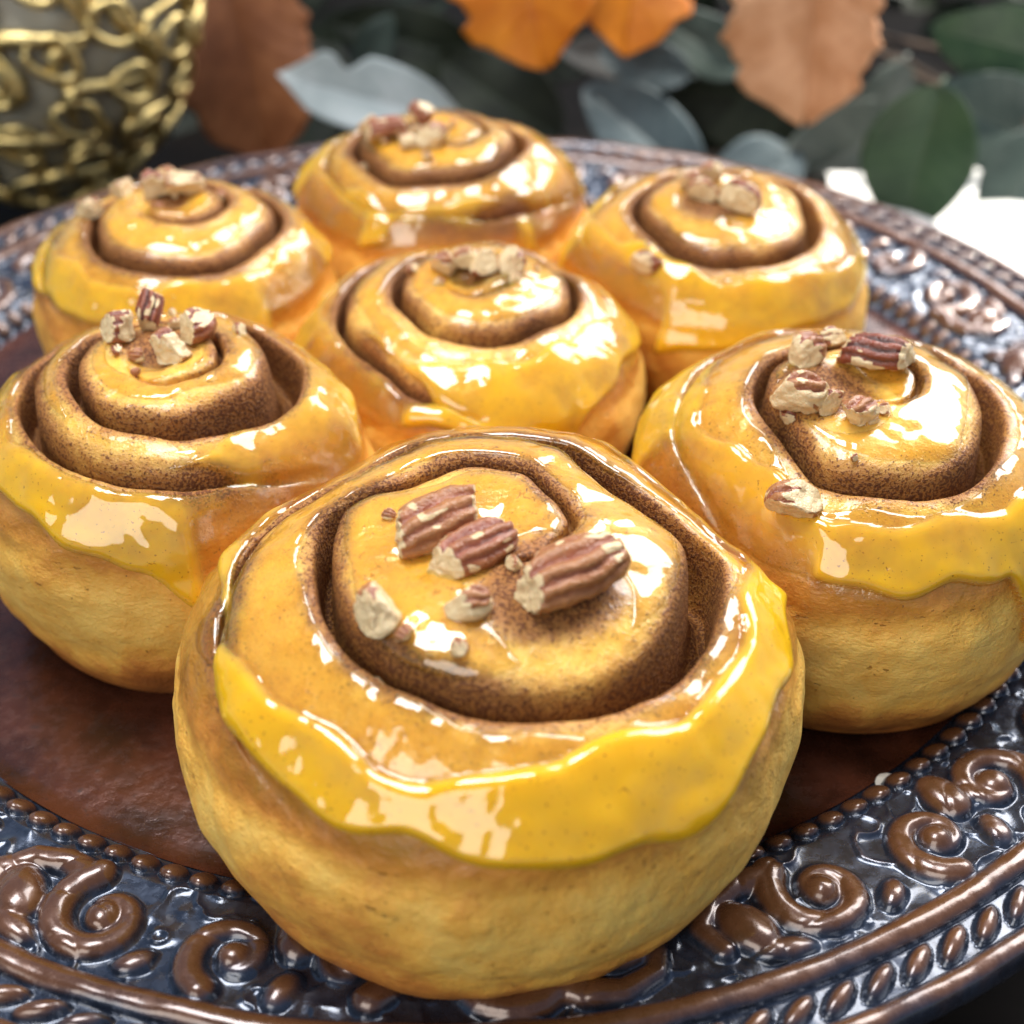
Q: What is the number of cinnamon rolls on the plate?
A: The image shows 7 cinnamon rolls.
